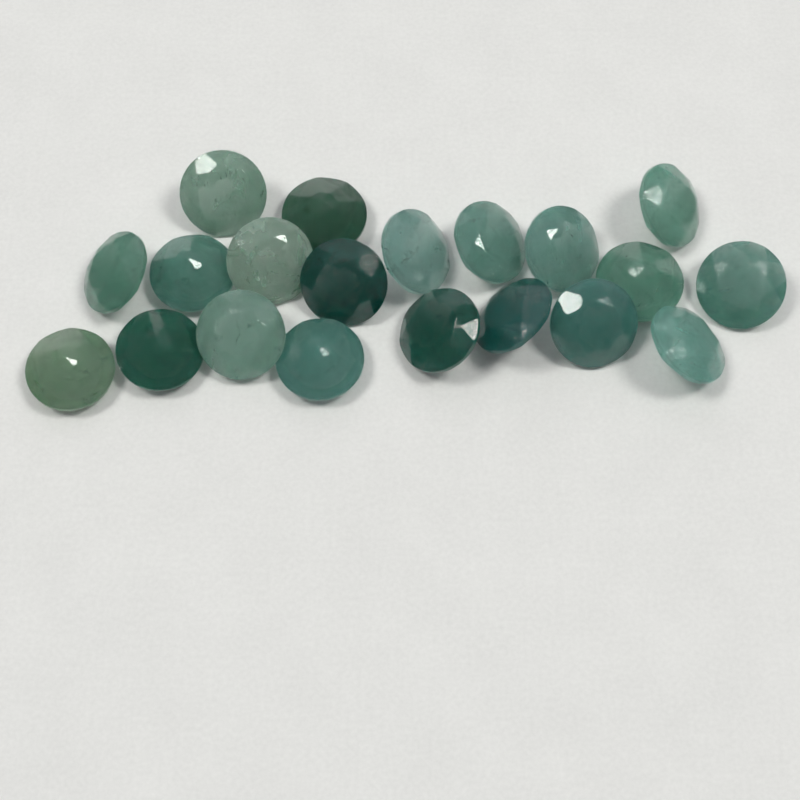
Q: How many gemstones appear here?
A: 20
